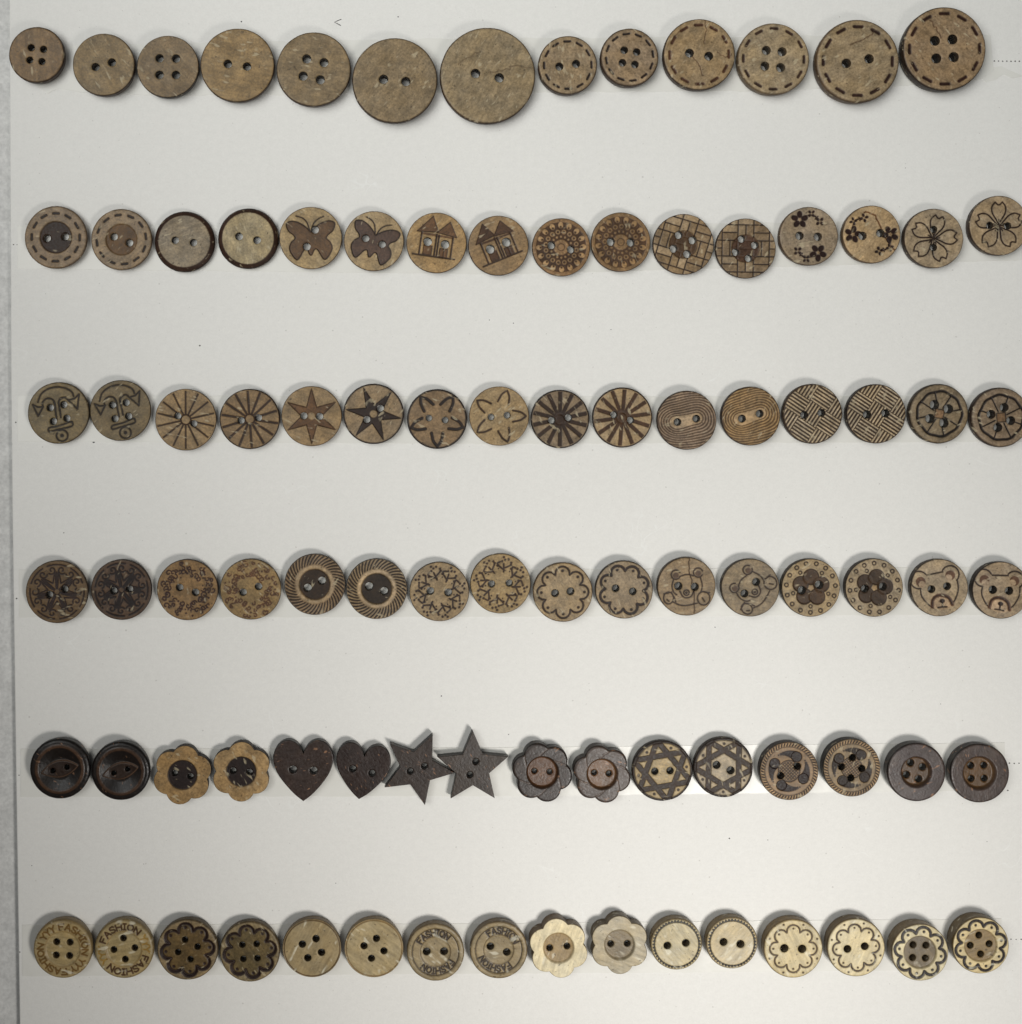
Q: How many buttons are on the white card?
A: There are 93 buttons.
